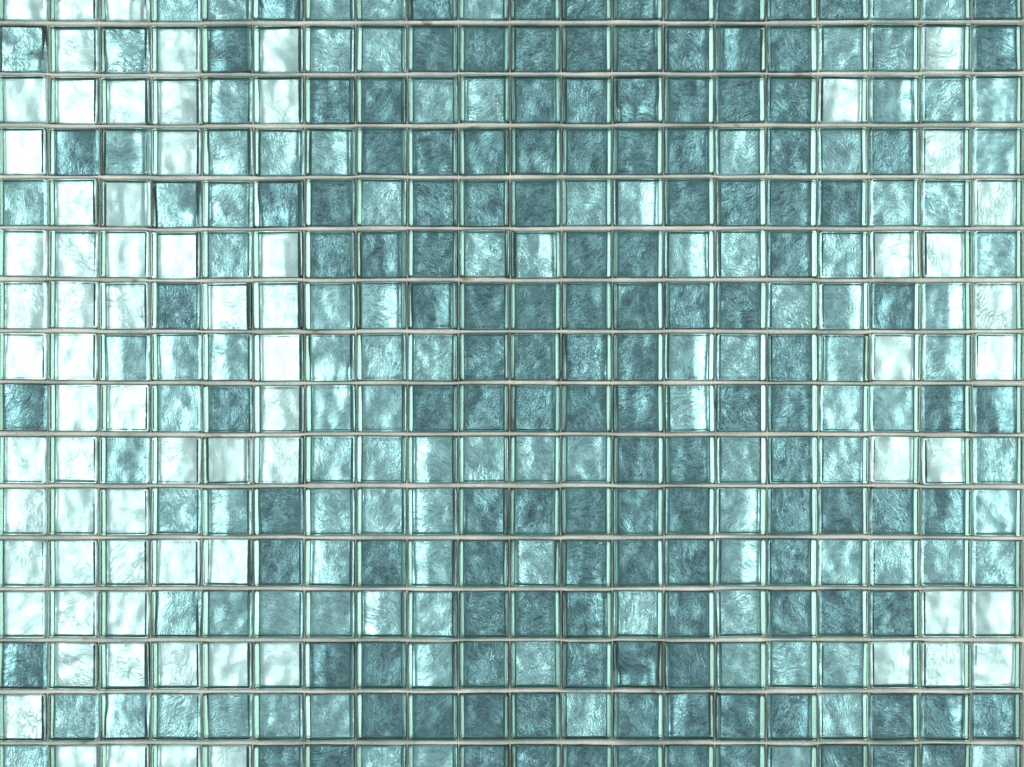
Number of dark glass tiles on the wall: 134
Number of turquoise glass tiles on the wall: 113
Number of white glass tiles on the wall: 73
